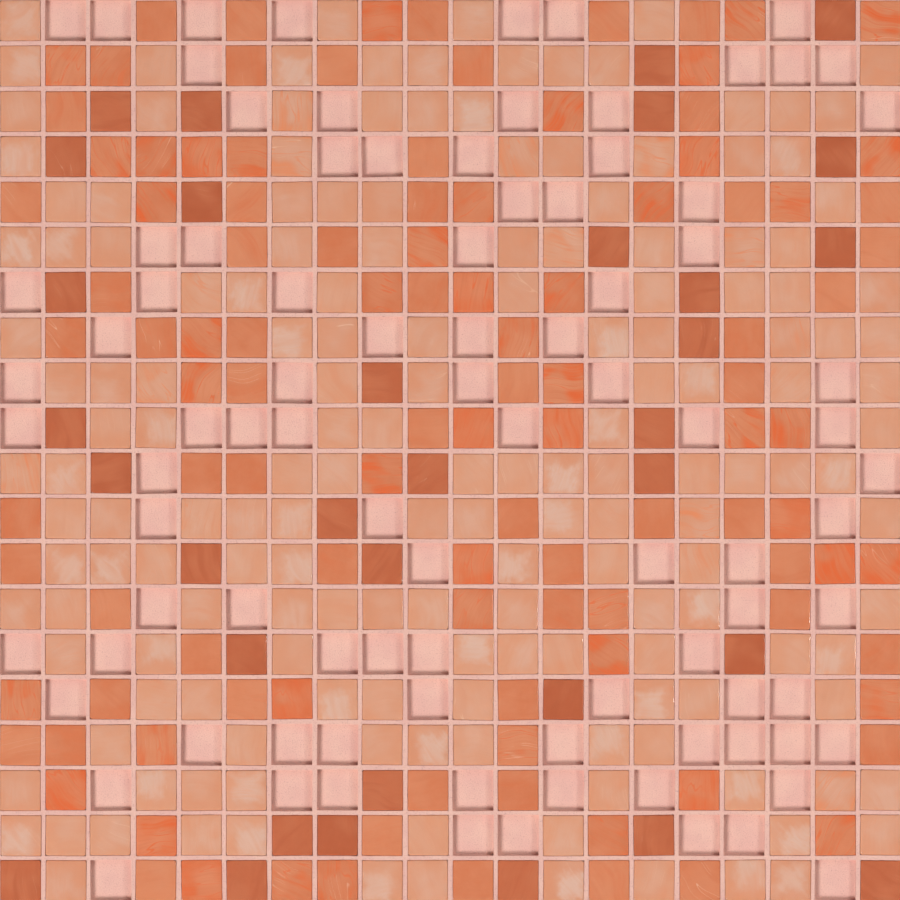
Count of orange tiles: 108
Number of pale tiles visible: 168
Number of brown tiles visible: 33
